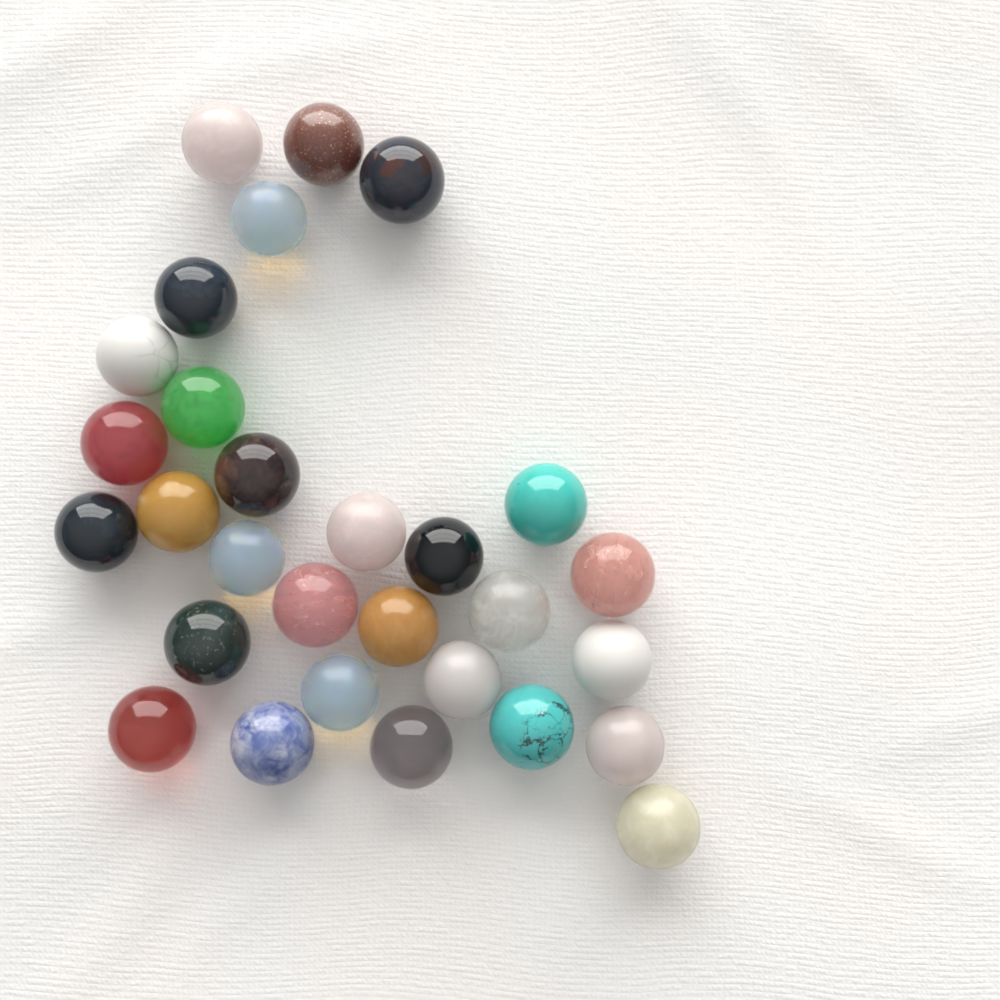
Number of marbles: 29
